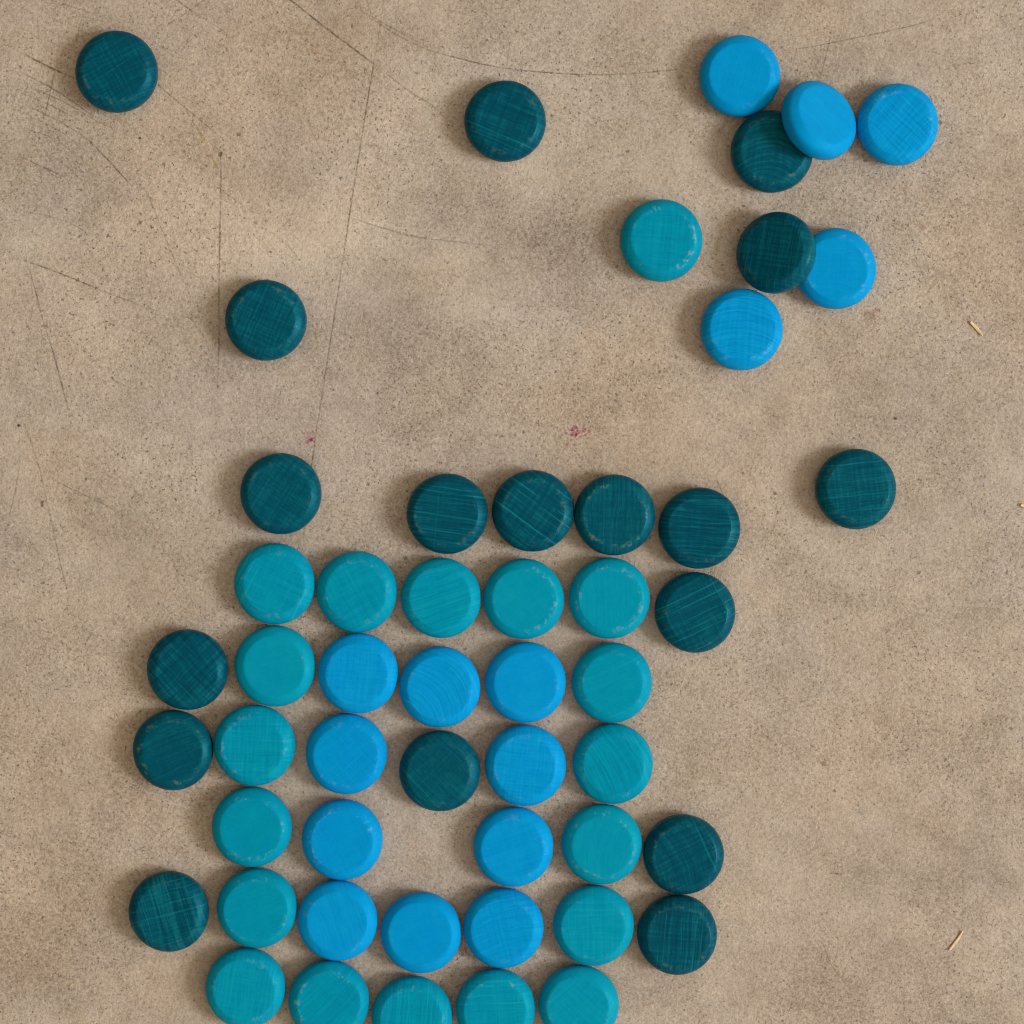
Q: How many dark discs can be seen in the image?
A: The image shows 18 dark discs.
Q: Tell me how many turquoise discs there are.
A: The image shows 19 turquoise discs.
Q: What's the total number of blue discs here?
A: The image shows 15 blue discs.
